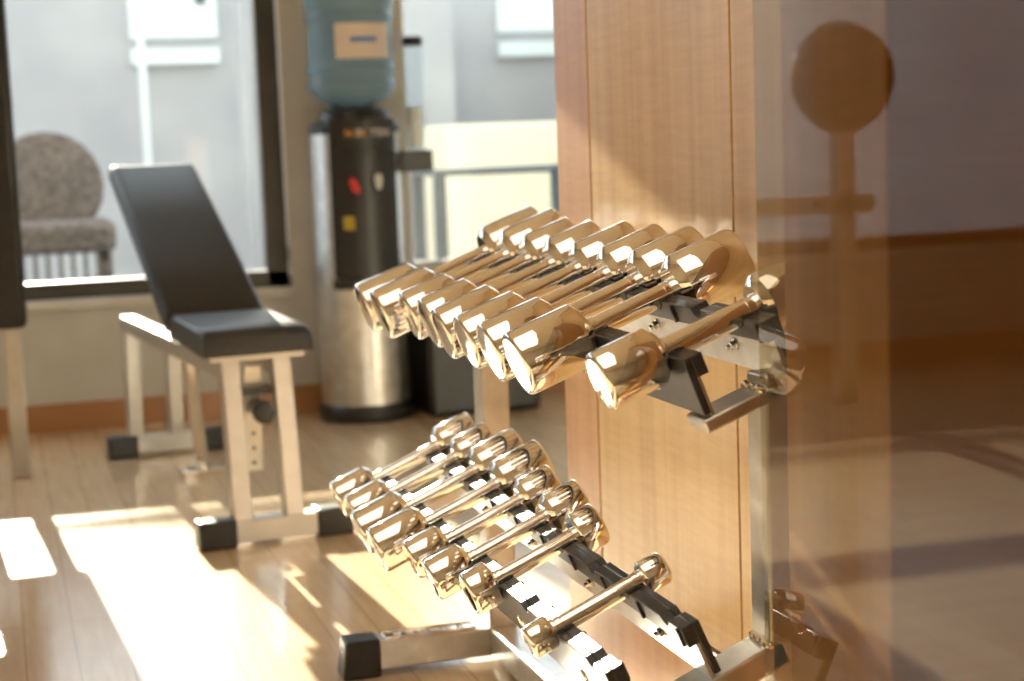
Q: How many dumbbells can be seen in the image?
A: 17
